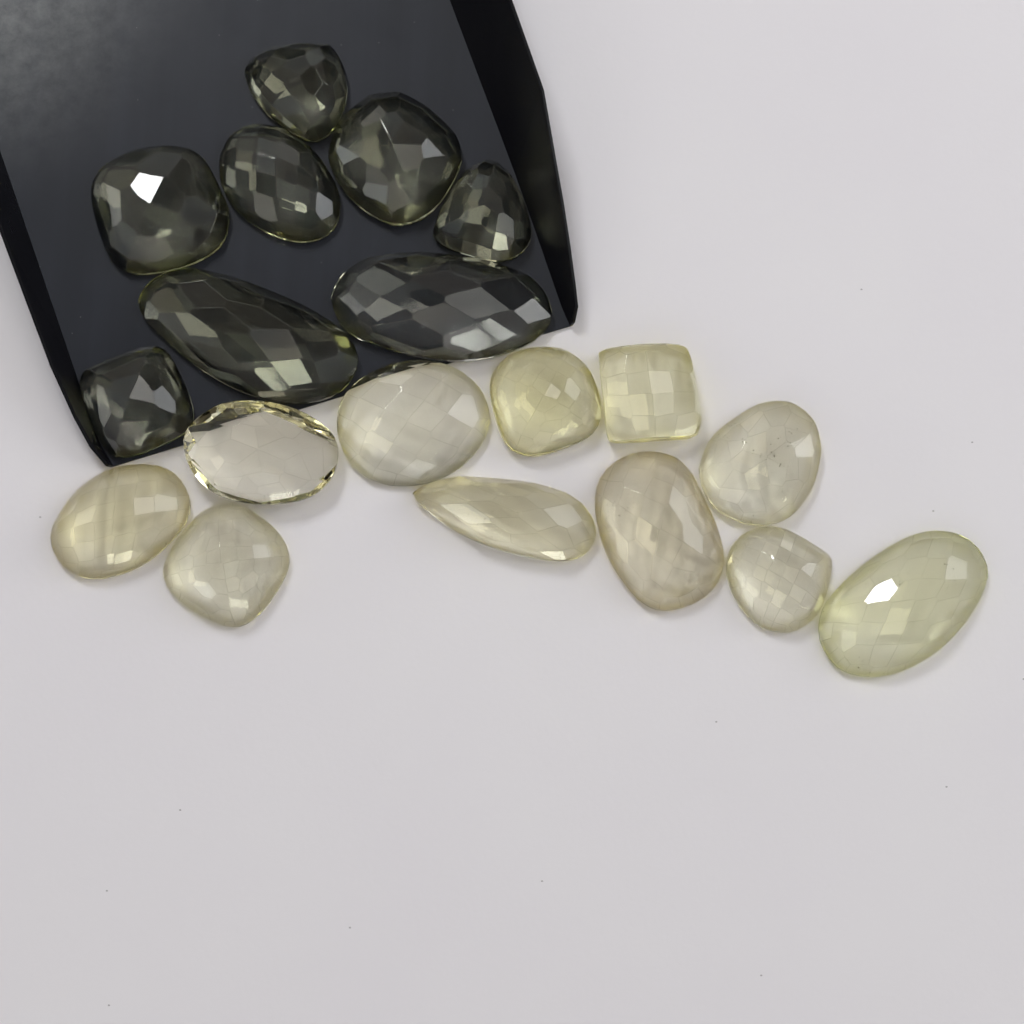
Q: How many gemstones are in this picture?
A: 19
